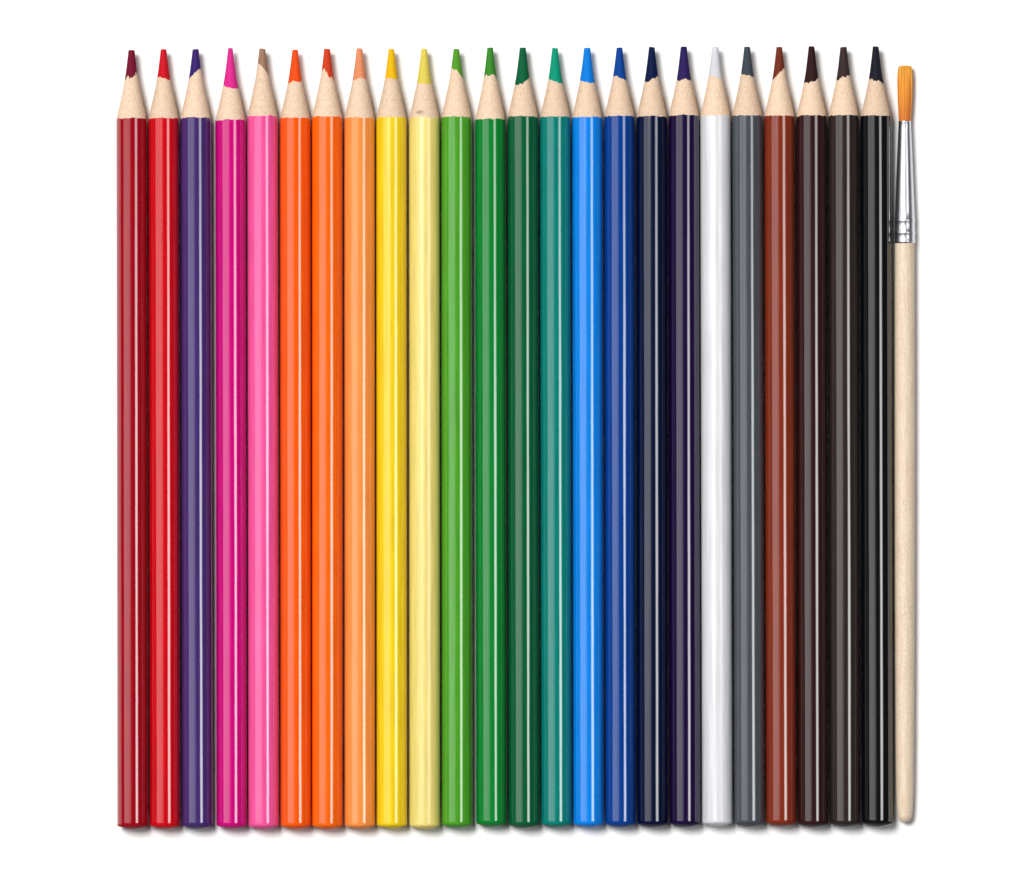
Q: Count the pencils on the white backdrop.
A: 24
